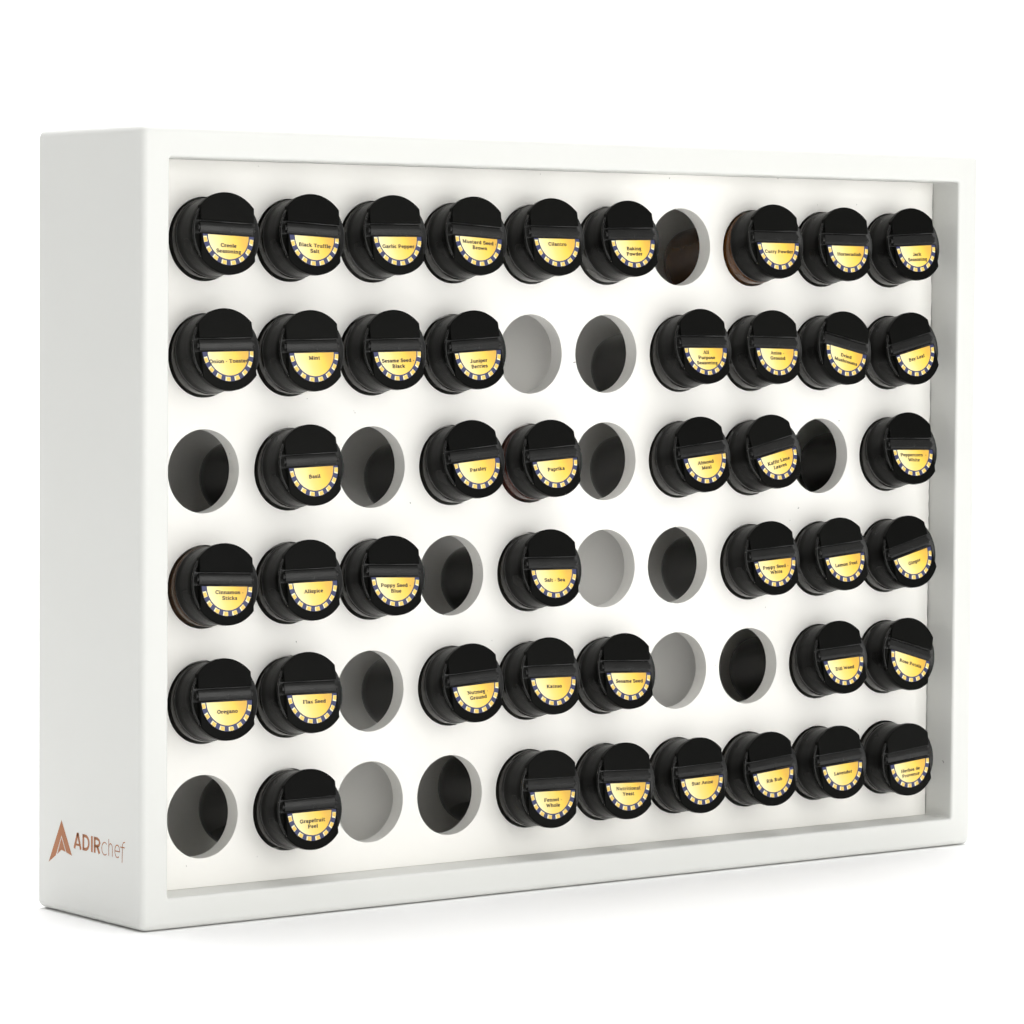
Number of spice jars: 44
